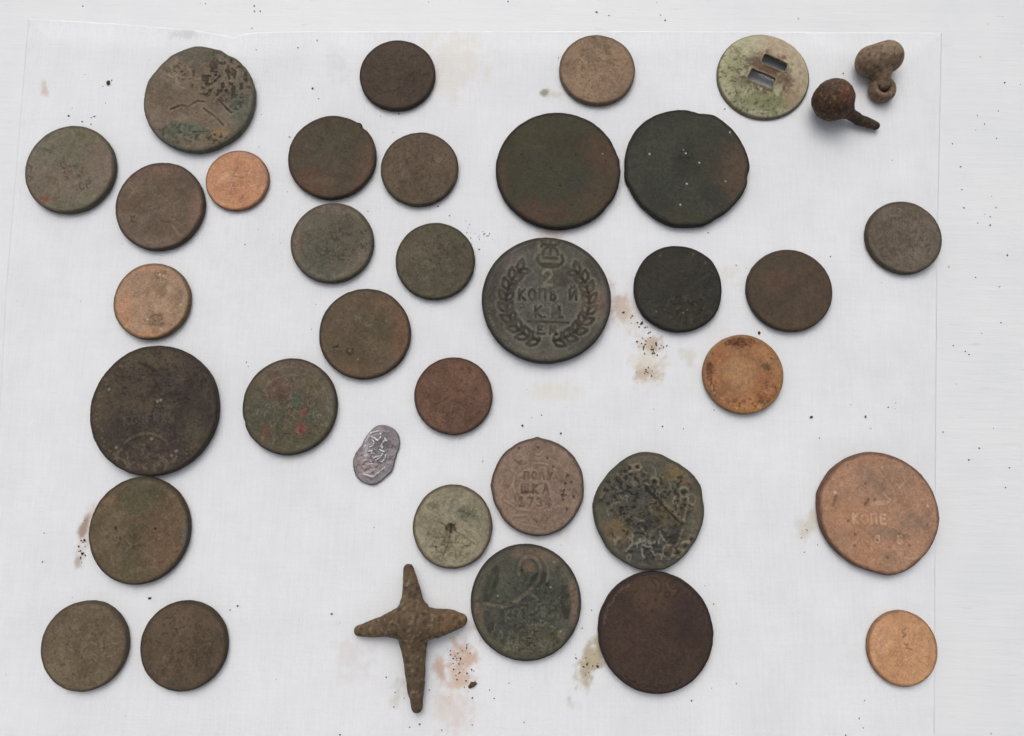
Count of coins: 33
